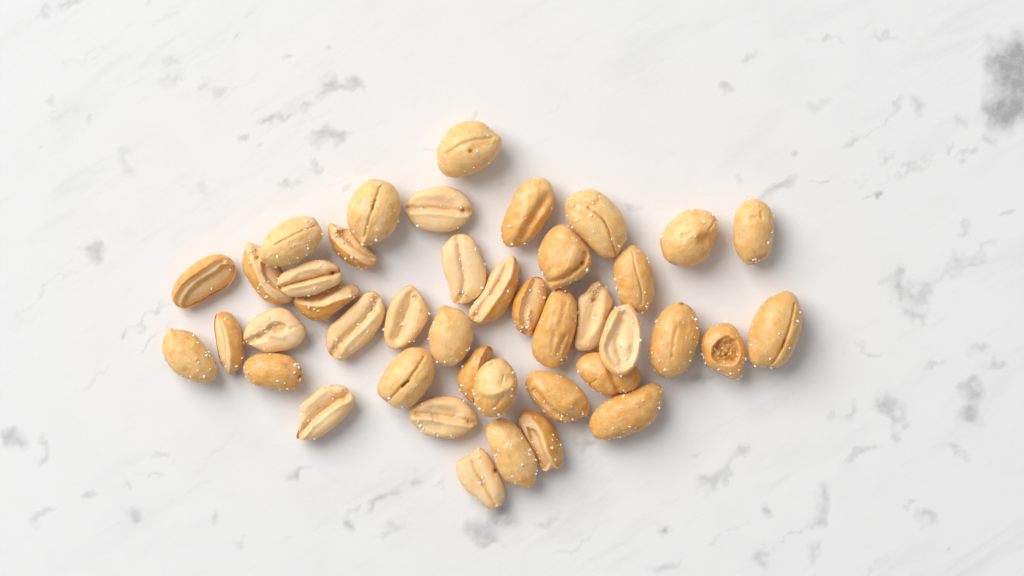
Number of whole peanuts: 22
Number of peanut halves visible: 20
